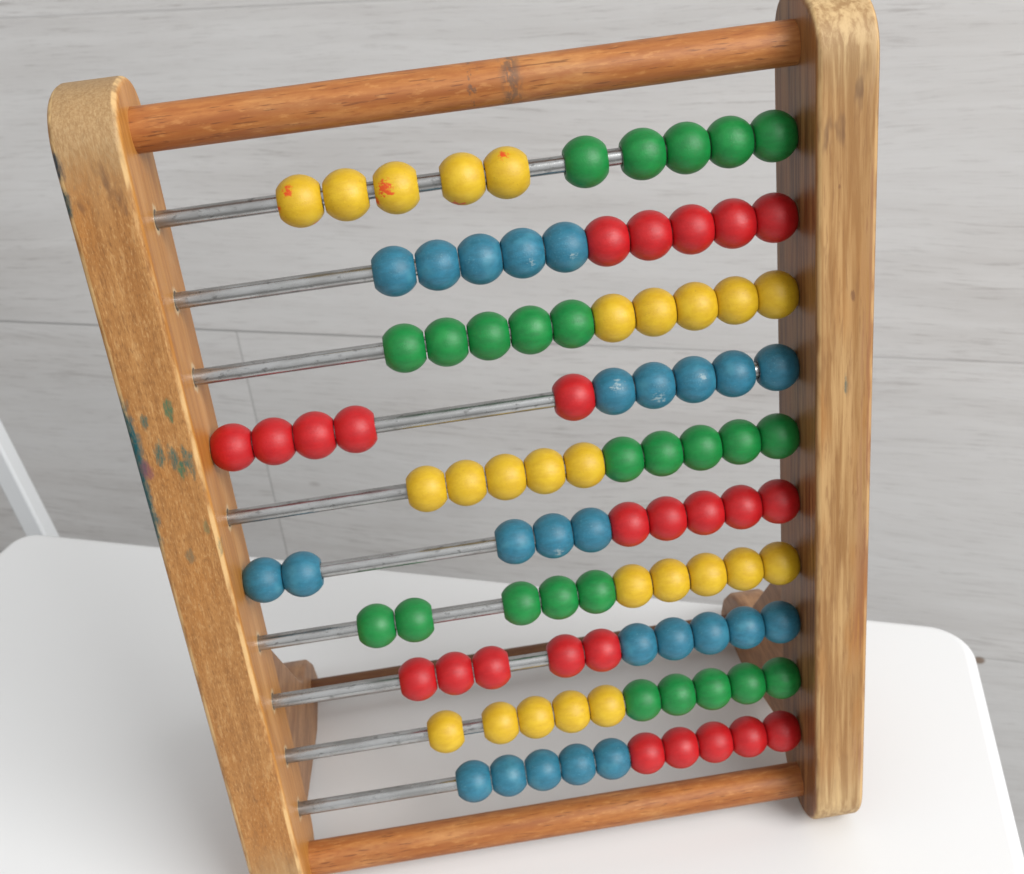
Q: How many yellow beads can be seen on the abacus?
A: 25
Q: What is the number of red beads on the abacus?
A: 25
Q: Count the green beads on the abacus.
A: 25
